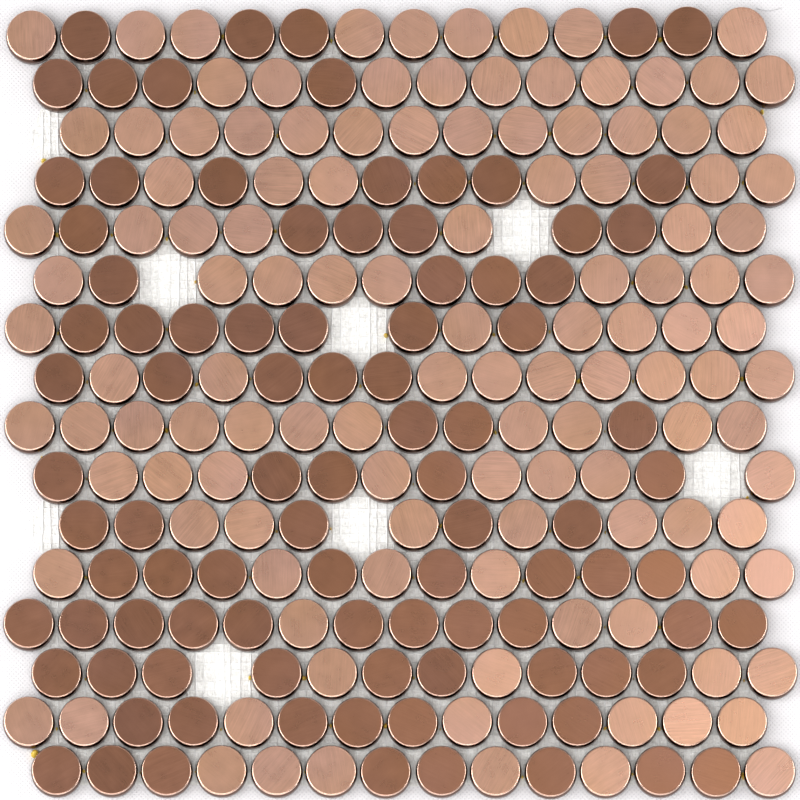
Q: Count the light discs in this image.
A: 122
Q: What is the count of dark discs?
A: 94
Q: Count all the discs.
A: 216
